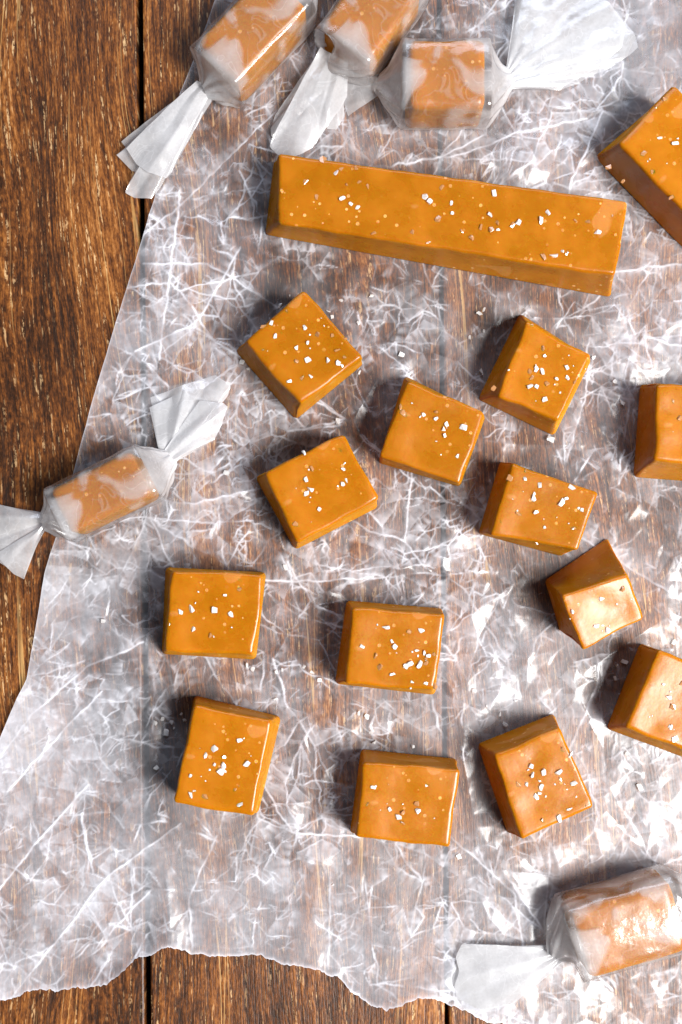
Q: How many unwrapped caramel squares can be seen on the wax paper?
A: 14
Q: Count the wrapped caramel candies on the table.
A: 5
